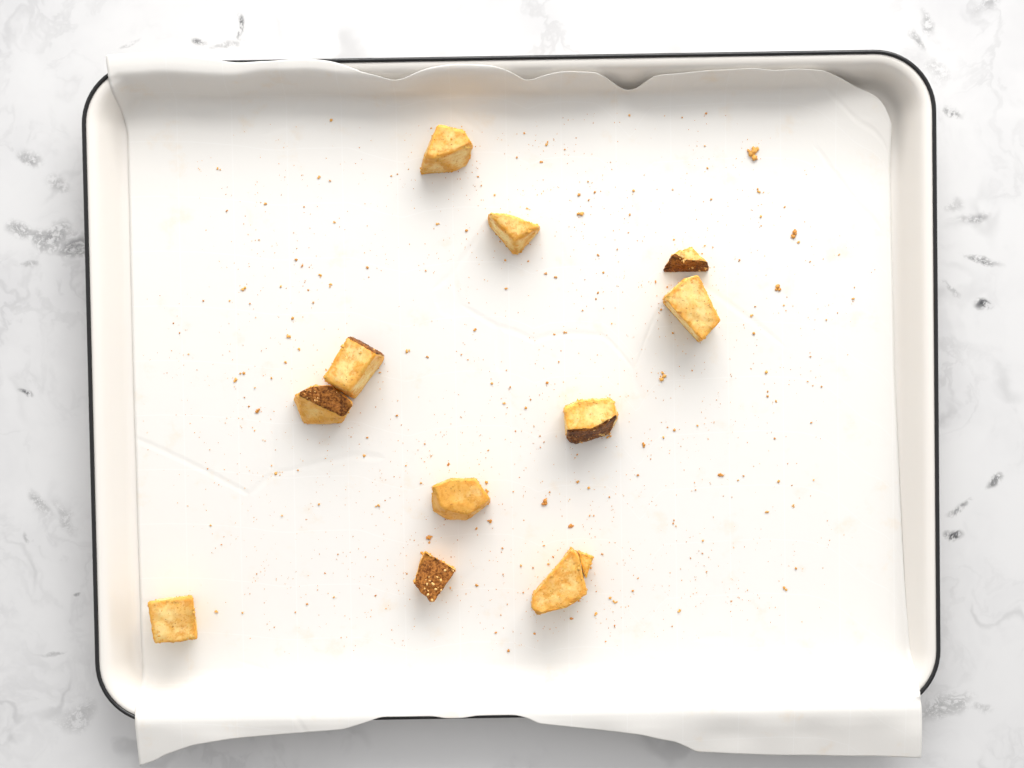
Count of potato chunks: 12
